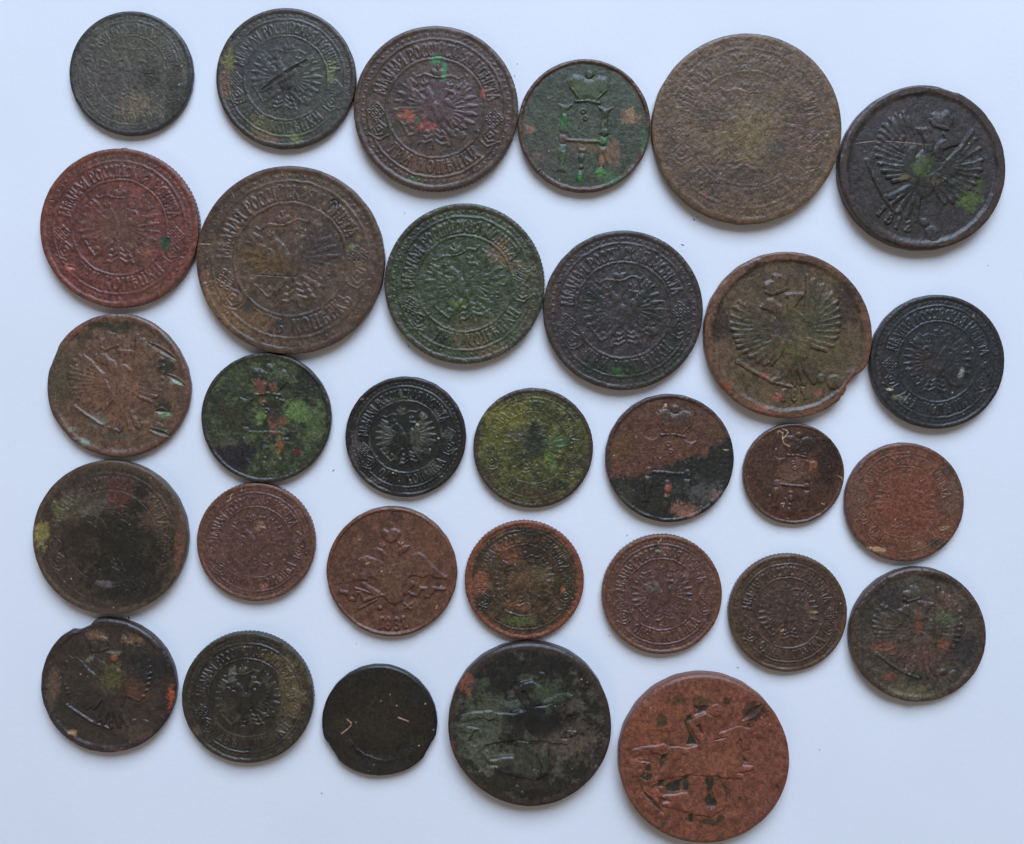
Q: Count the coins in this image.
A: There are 31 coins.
